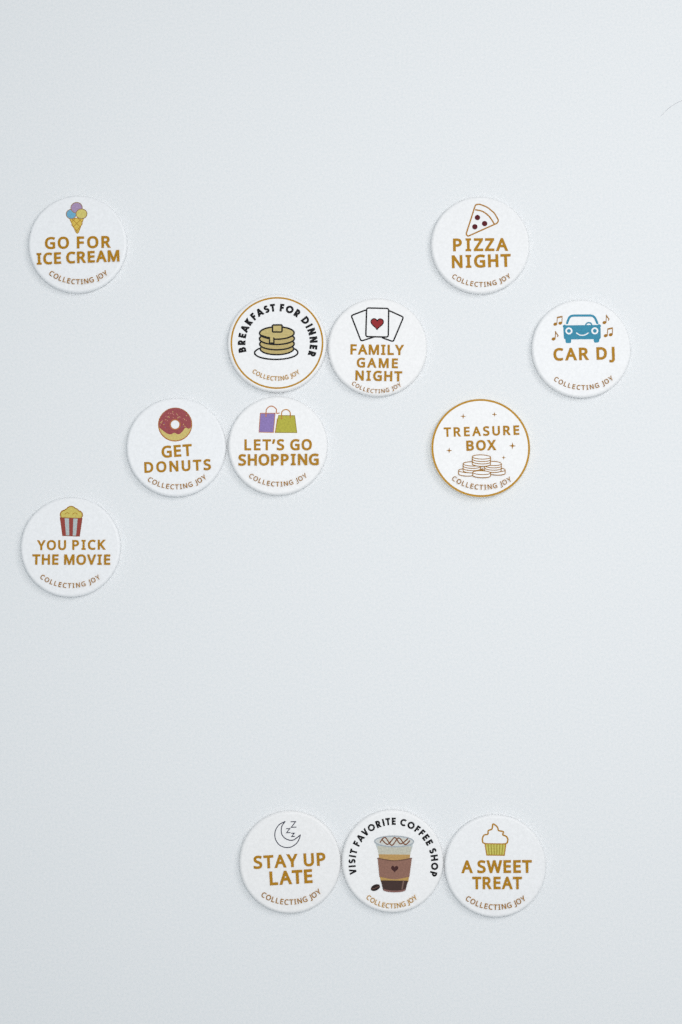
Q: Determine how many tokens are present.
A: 12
